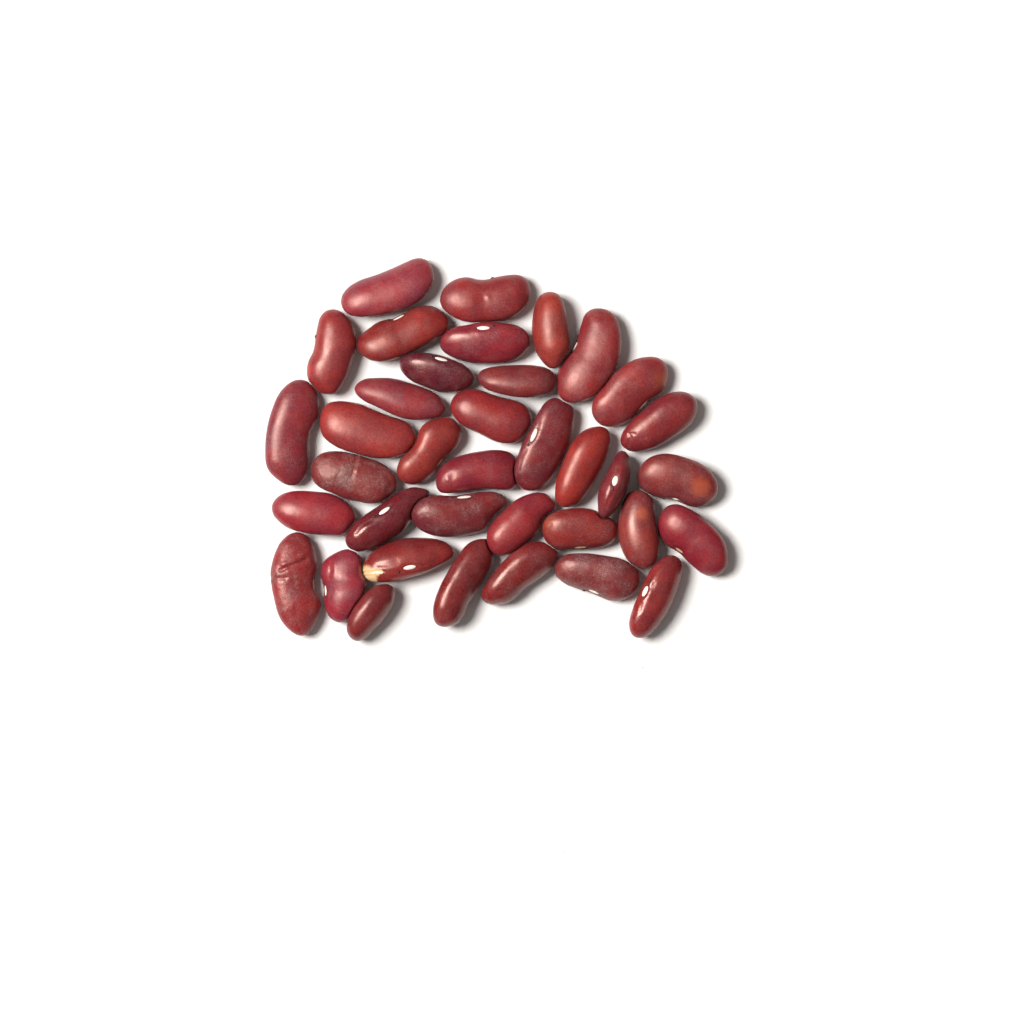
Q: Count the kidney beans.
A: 37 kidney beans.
